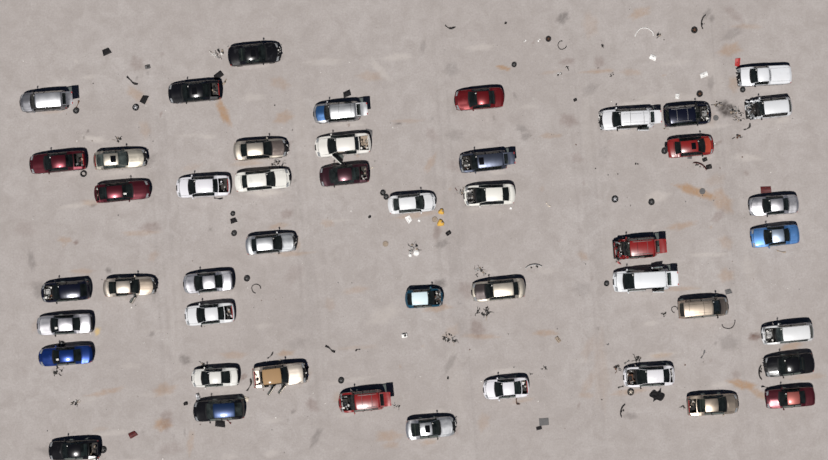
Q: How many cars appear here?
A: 47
